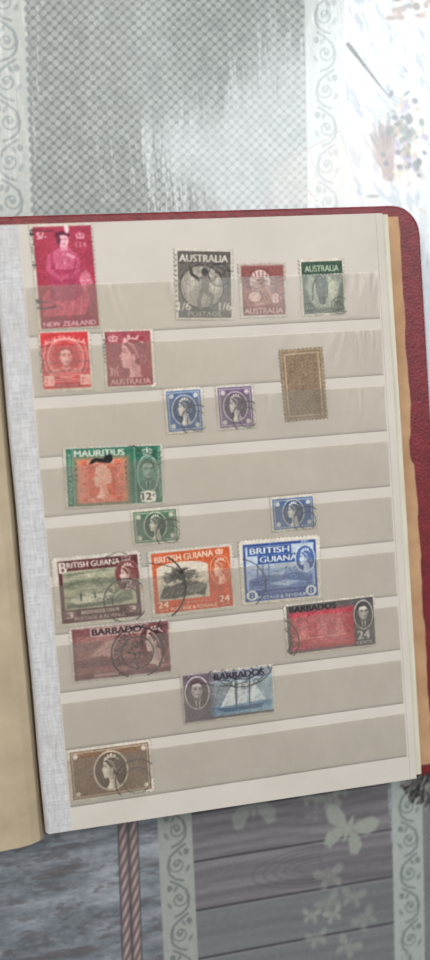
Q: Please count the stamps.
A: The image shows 19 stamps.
